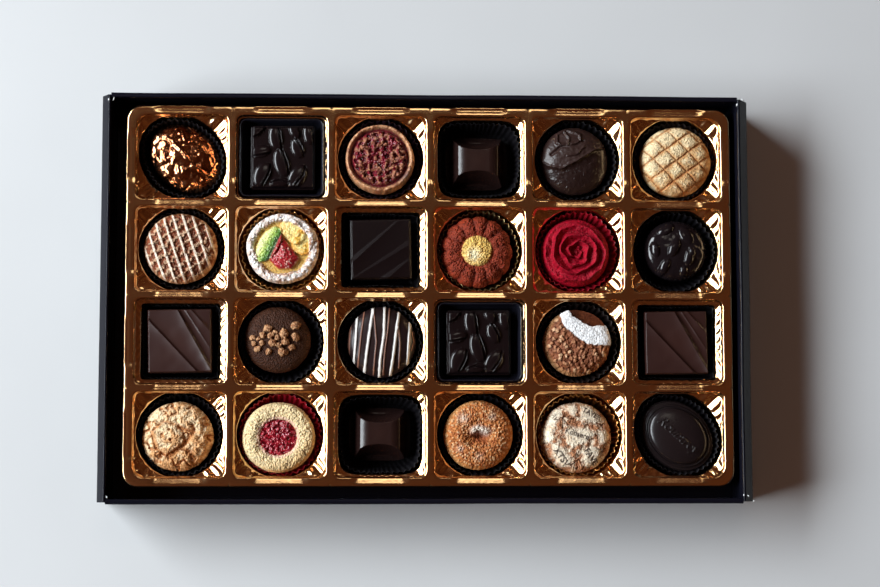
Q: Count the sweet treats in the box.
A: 24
